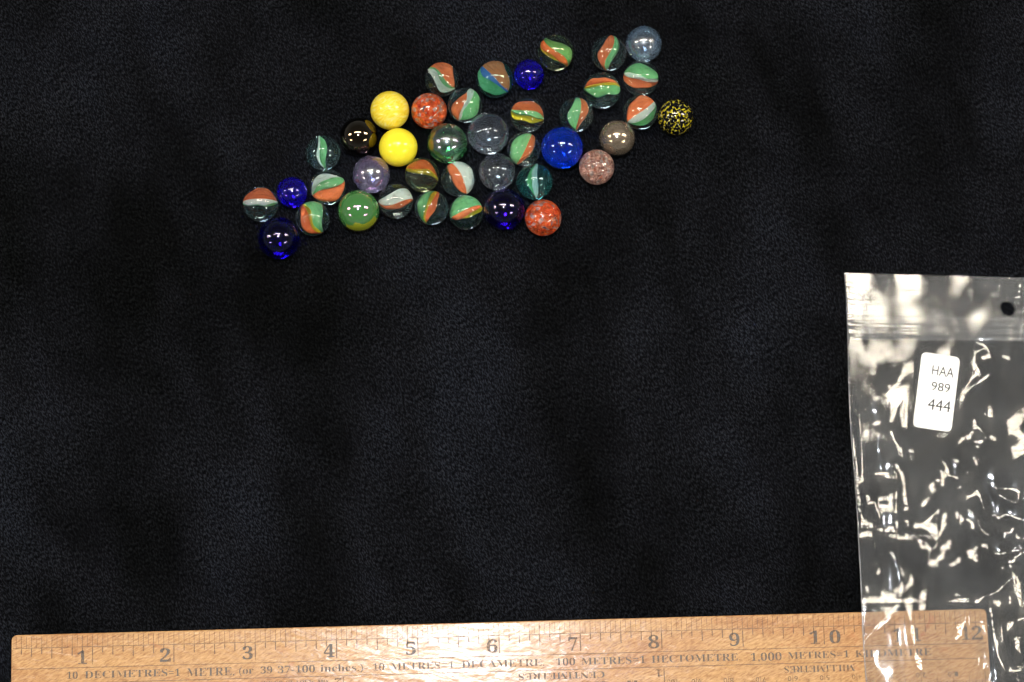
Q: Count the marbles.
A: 40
